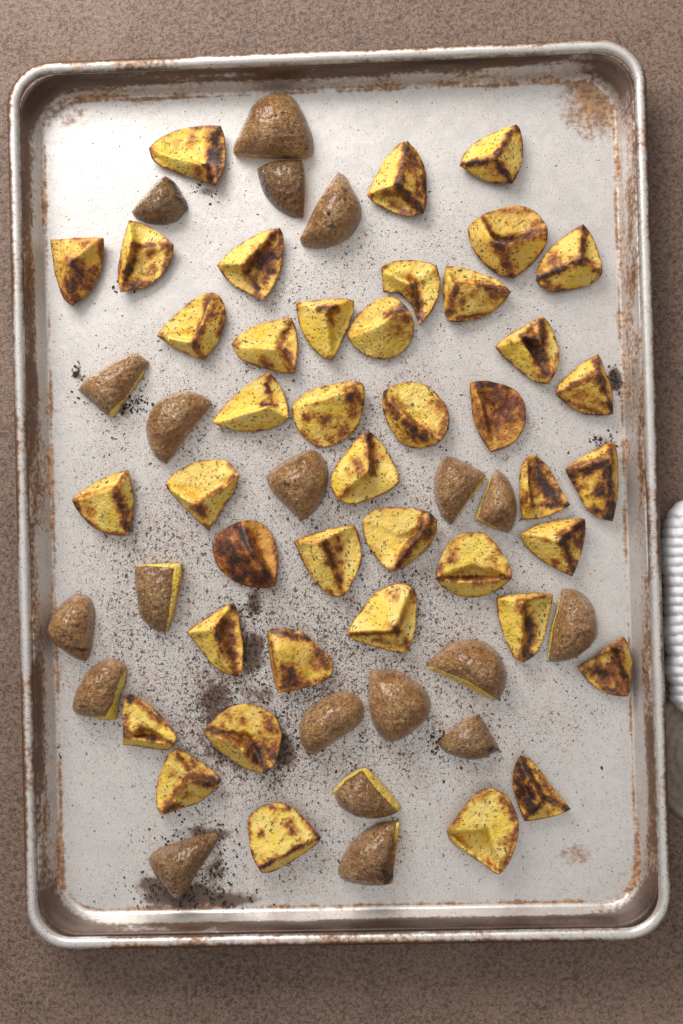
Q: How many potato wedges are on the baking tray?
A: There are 61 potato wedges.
